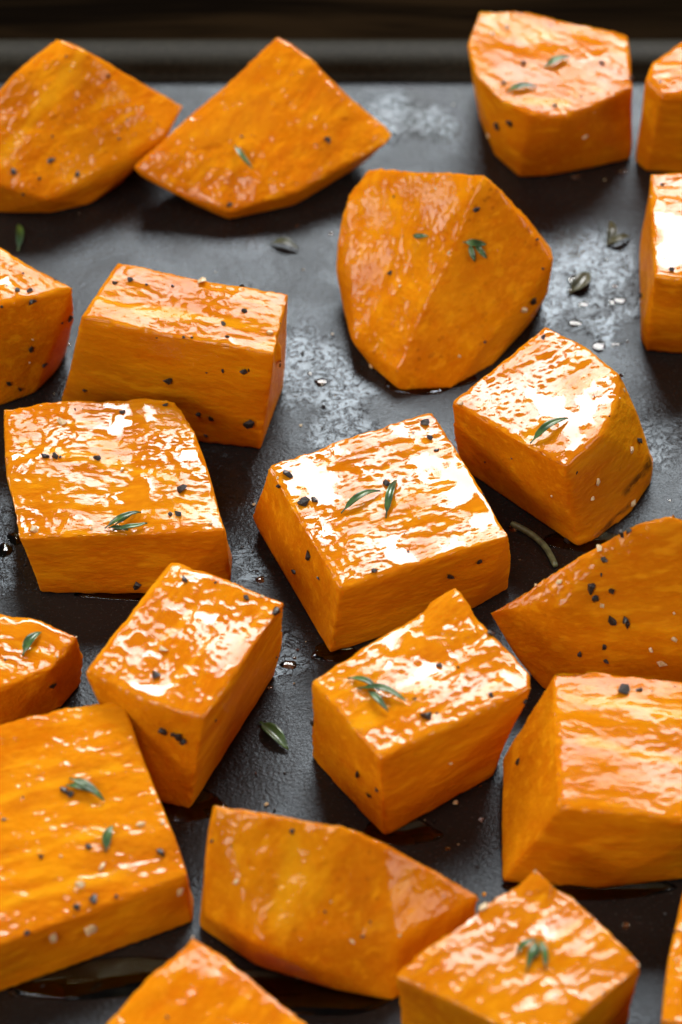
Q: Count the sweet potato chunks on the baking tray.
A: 21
